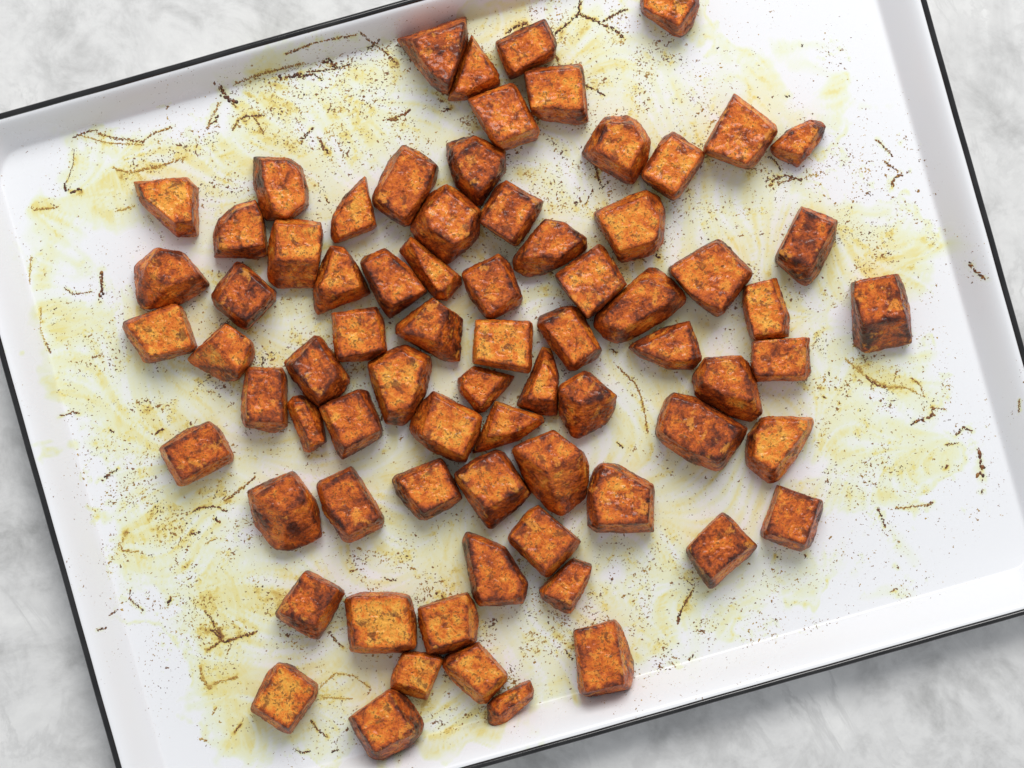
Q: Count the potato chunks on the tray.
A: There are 75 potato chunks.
